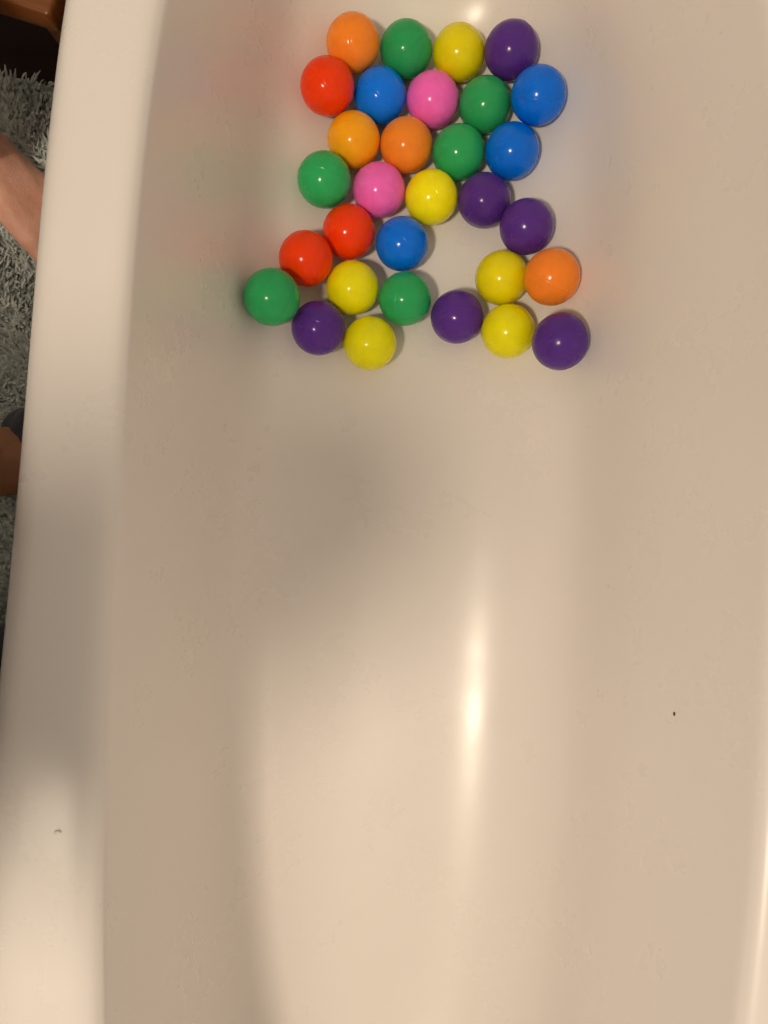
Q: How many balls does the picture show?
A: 31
